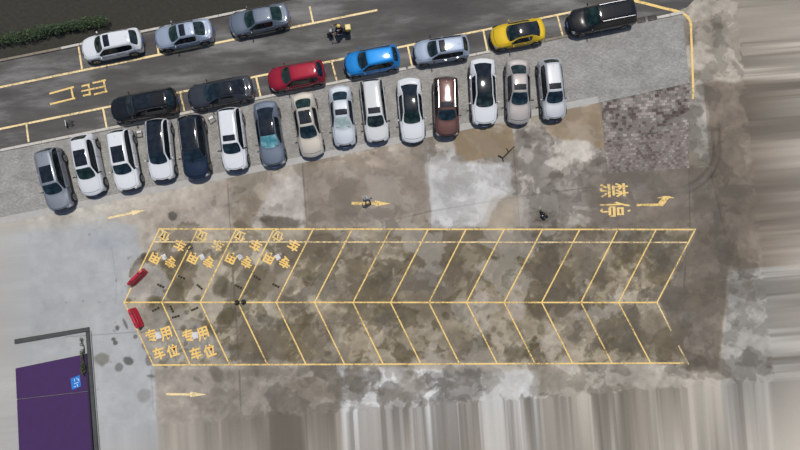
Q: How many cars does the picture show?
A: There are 25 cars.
